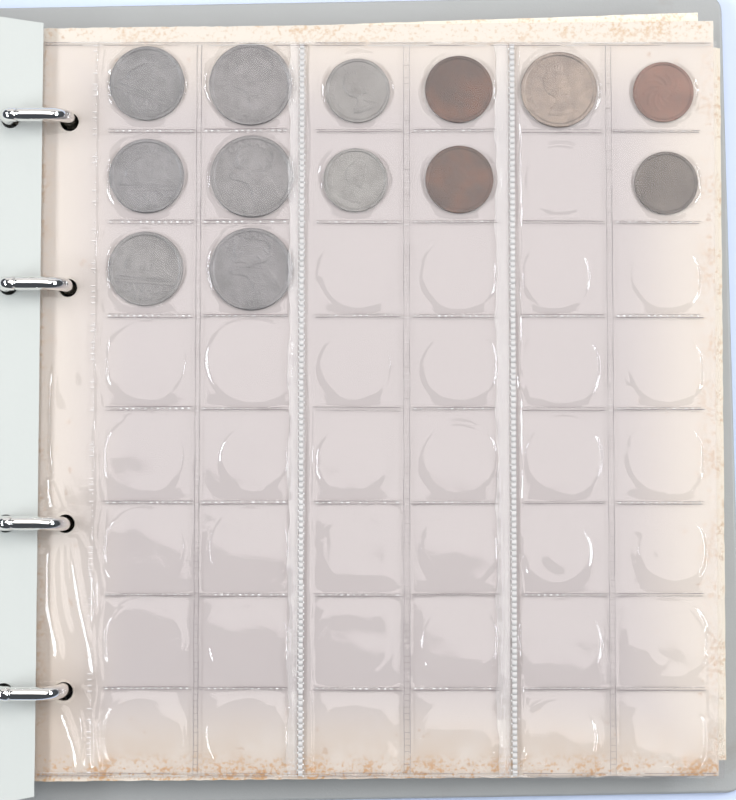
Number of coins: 13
